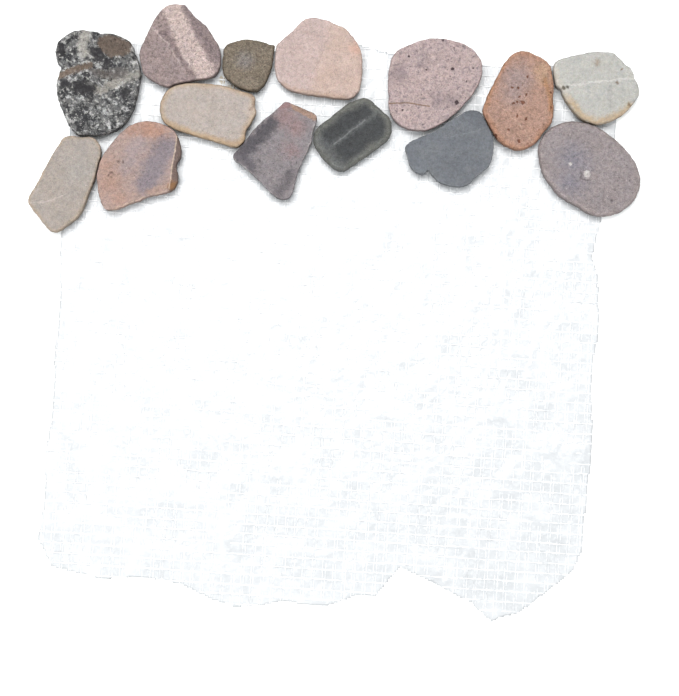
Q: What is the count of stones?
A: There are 14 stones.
